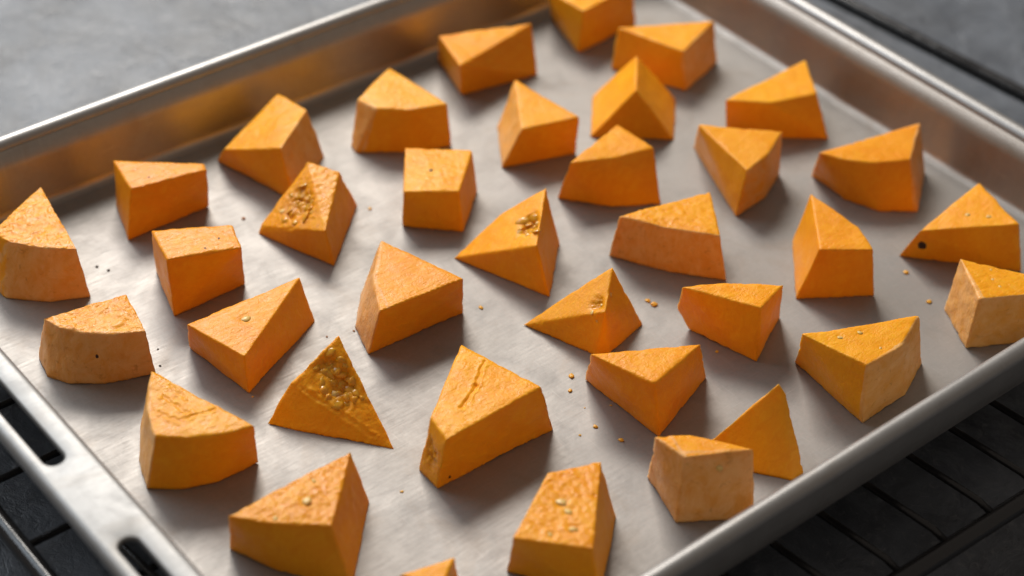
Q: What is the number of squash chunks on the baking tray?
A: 36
